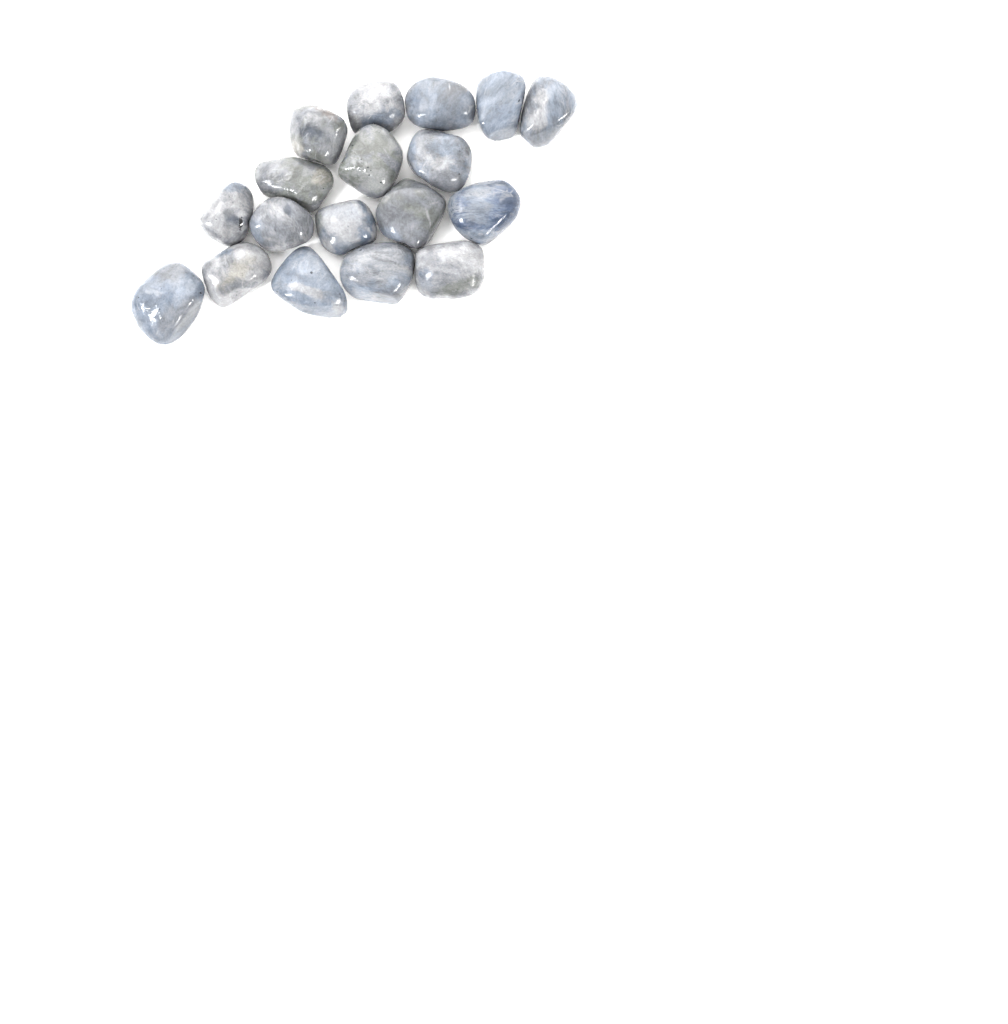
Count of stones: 18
